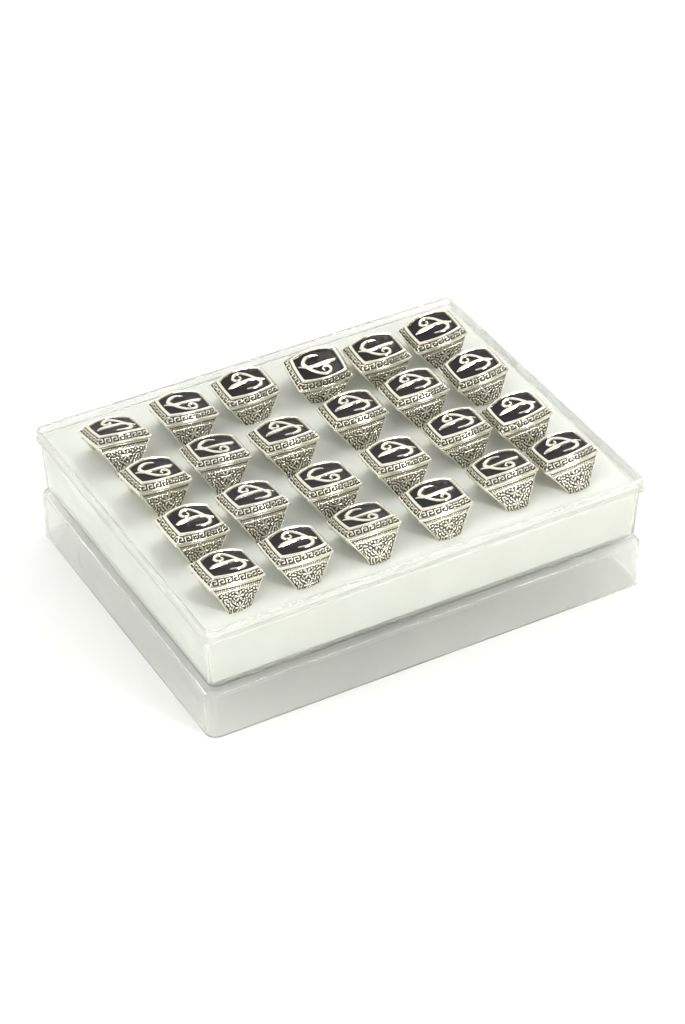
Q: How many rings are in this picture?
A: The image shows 24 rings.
